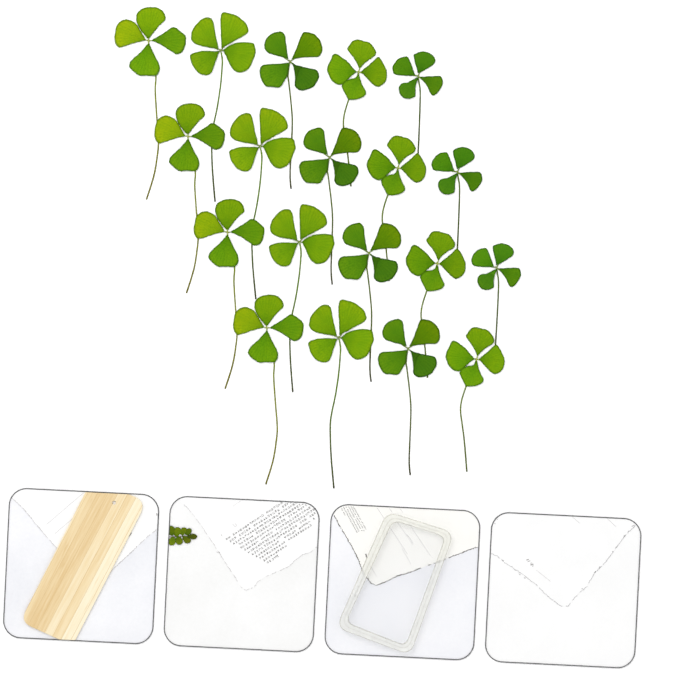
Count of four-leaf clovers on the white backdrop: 19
